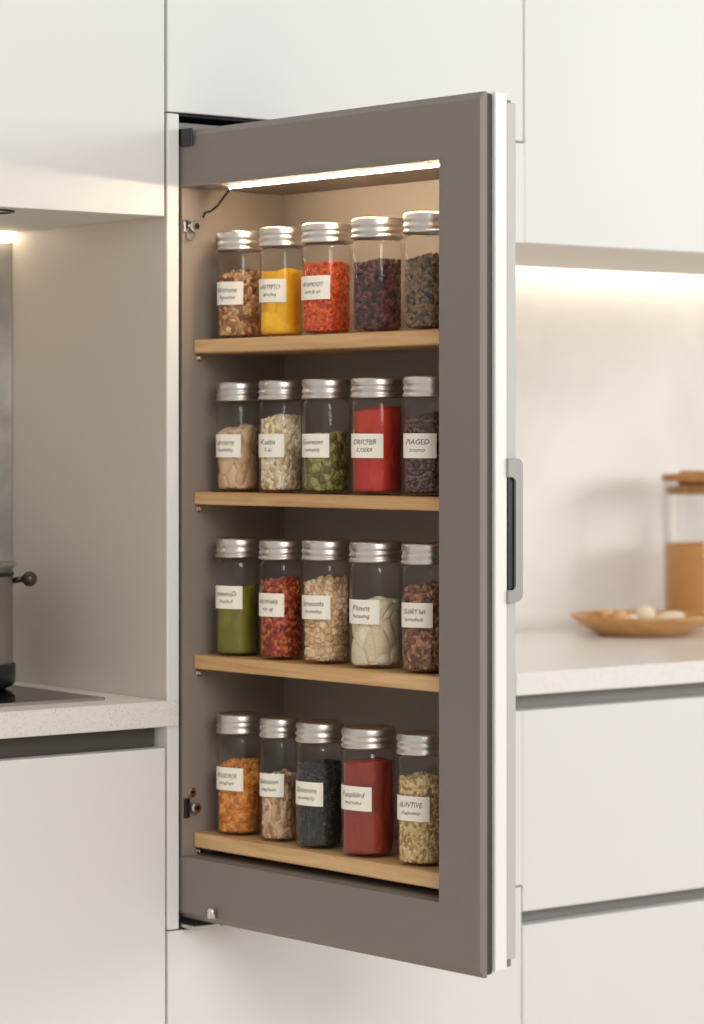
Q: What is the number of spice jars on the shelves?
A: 20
